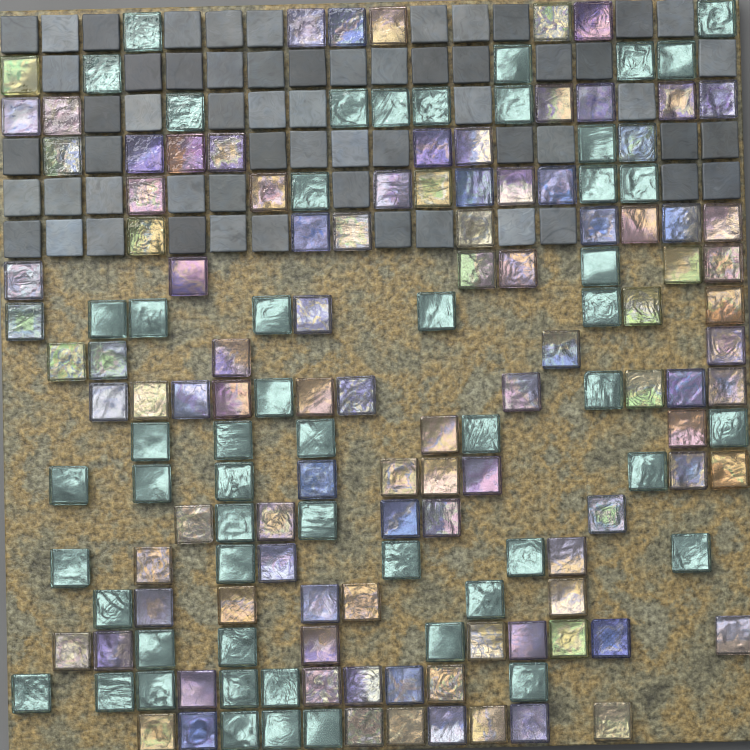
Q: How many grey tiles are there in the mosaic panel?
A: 59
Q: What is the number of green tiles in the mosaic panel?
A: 53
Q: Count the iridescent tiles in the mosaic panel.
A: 101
